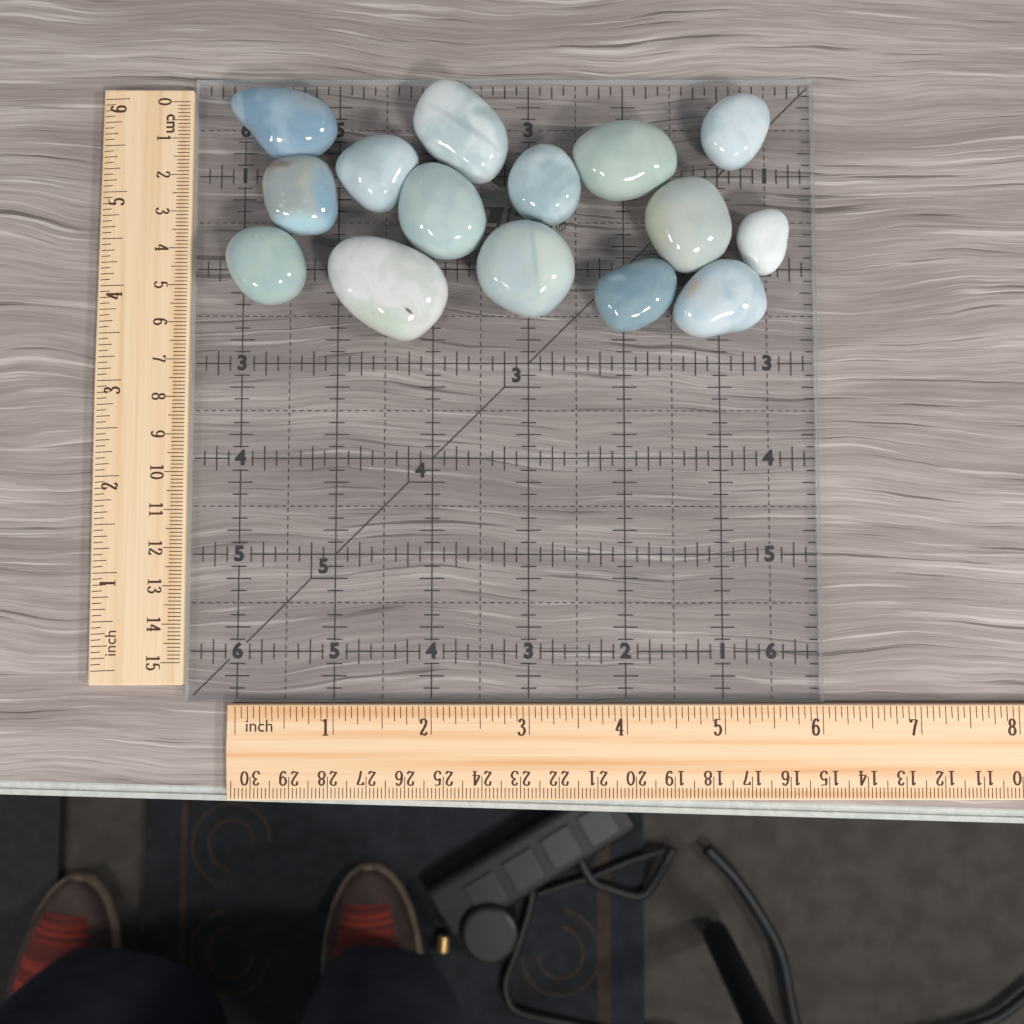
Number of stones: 15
